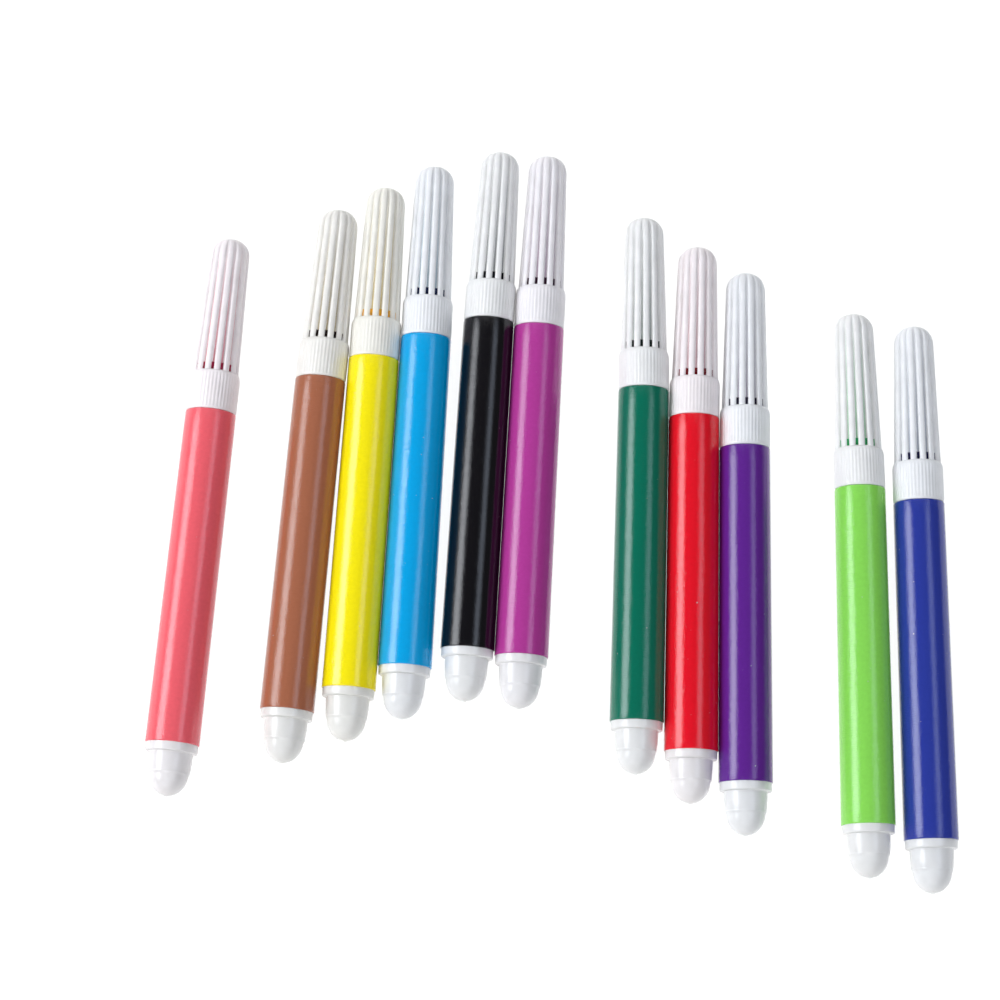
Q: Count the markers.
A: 11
